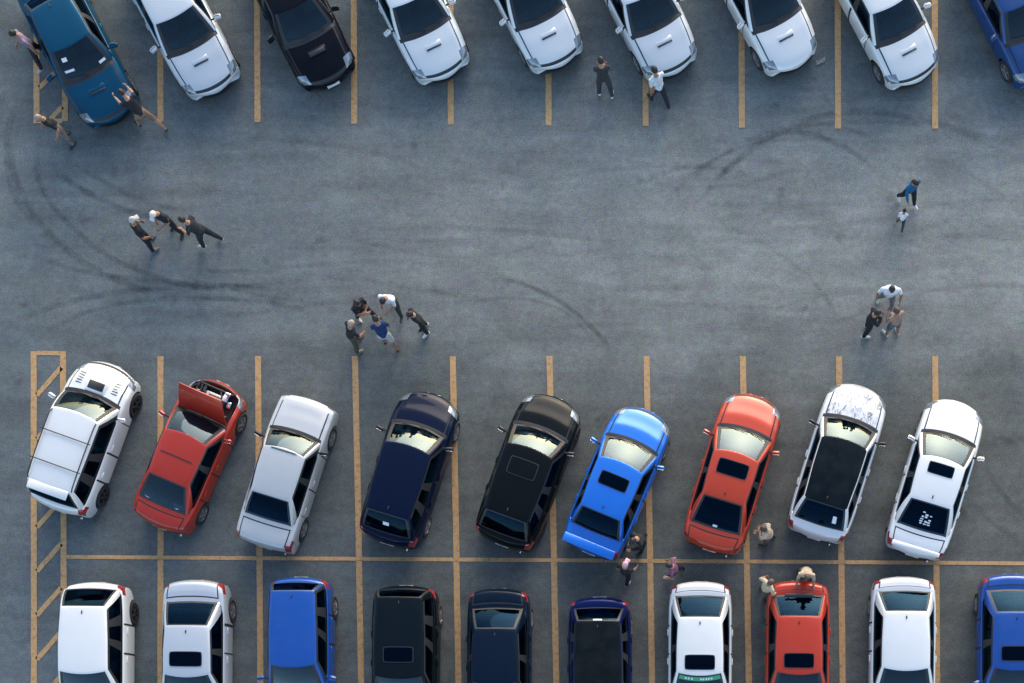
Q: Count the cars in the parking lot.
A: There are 28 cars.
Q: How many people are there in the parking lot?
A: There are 24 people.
